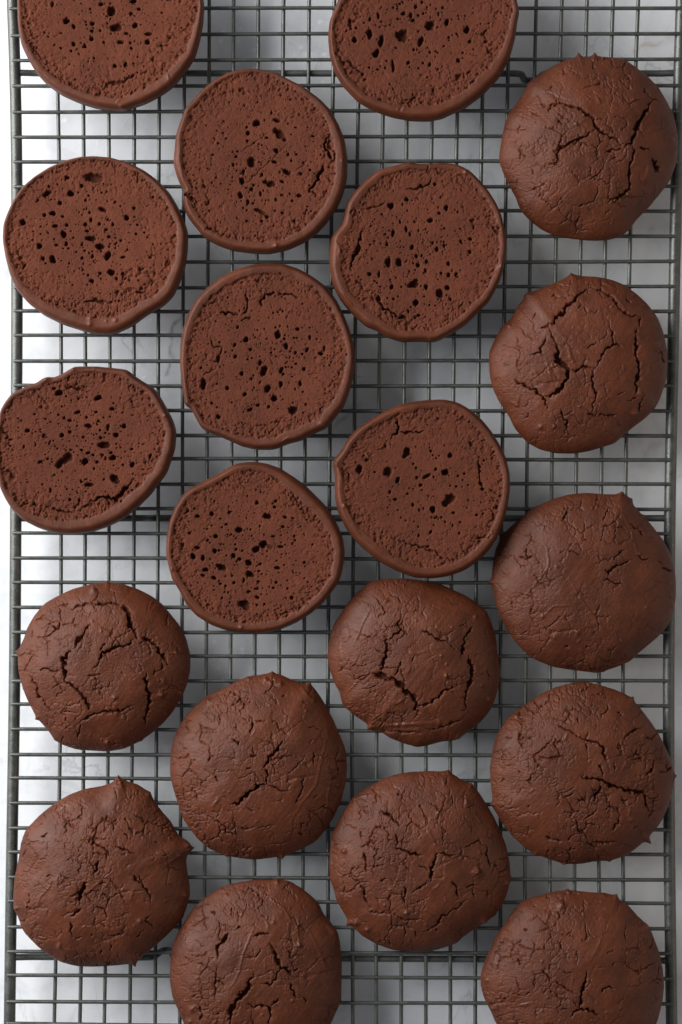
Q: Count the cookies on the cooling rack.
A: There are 20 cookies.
